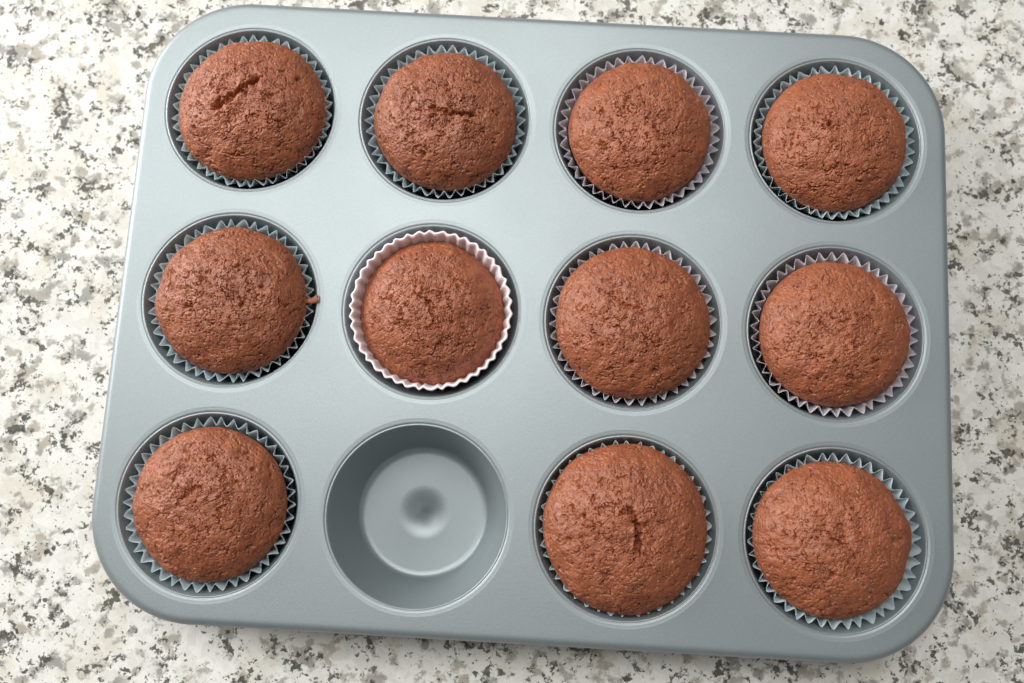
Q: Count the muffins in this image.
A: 11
